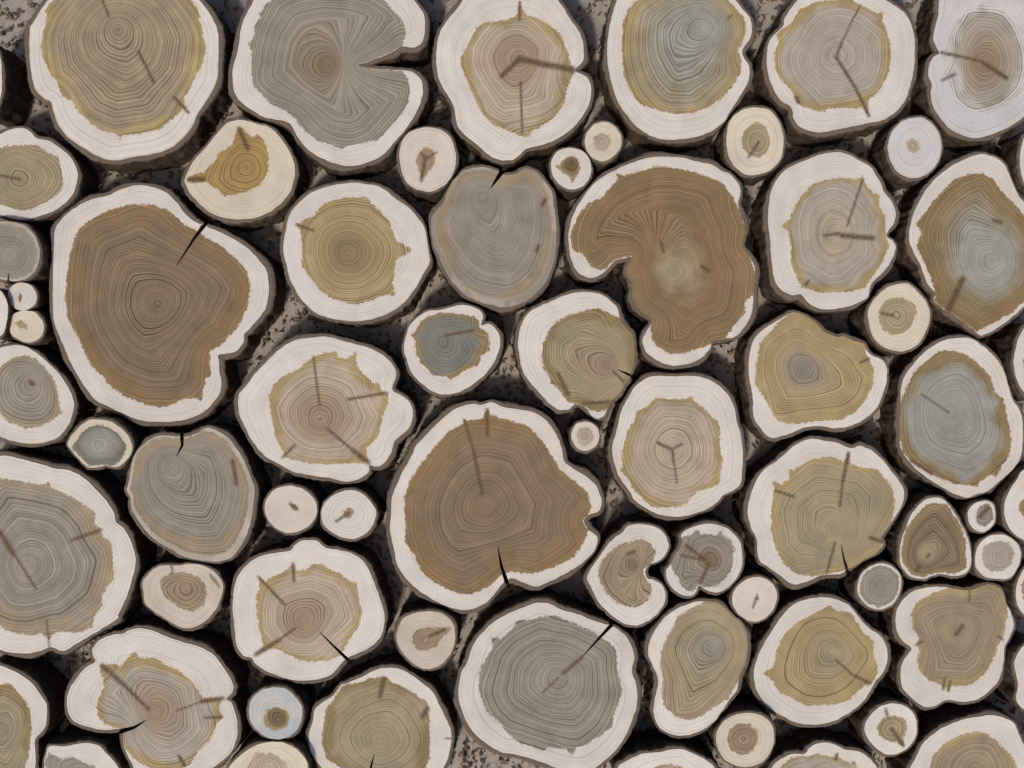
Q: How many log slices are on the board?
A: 70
